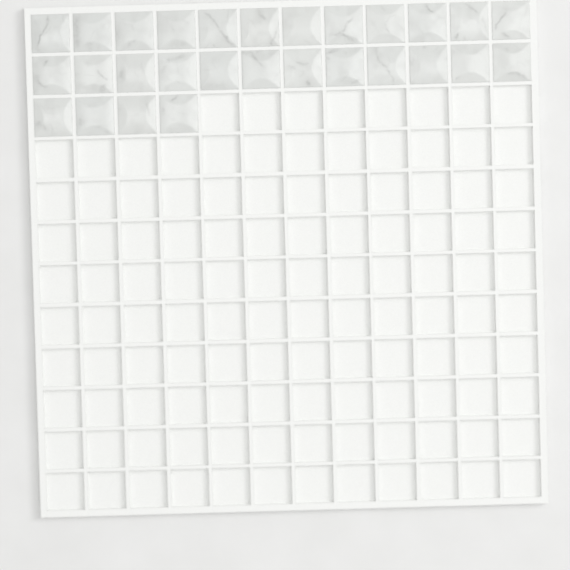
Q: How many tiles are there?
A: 28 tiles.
